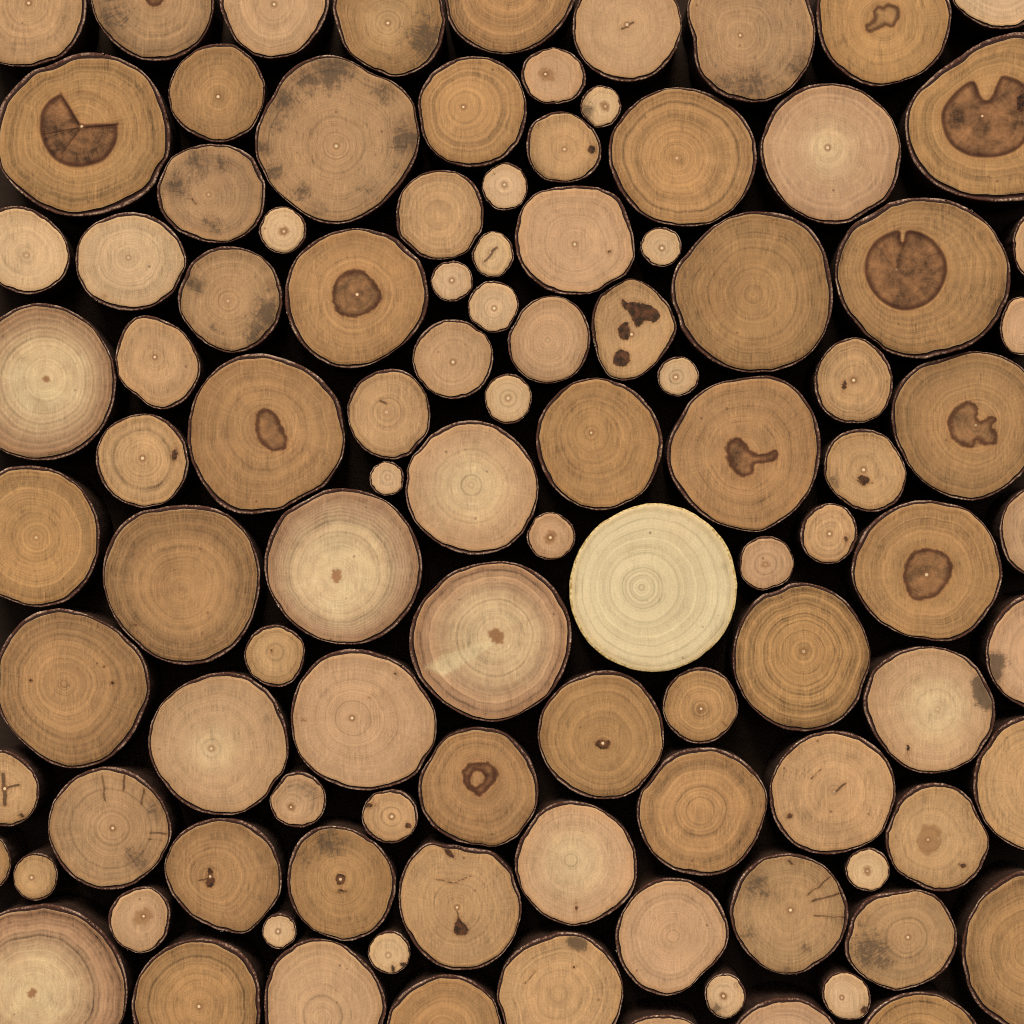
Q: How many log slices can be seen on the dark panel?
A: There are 105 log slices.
